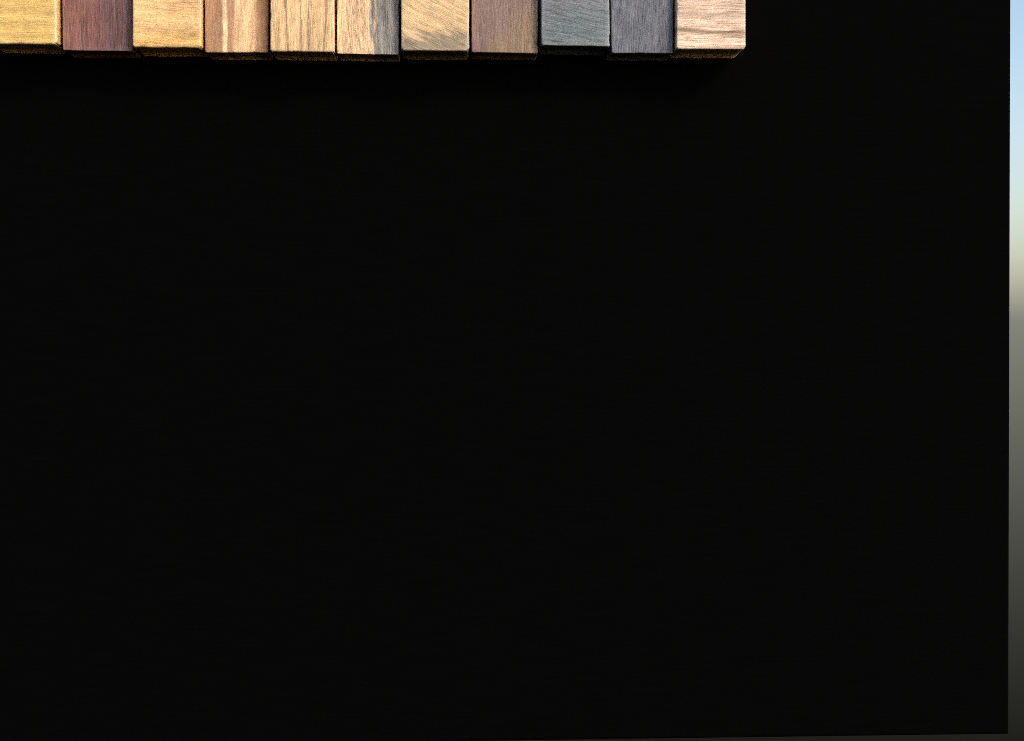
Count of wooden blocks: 11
